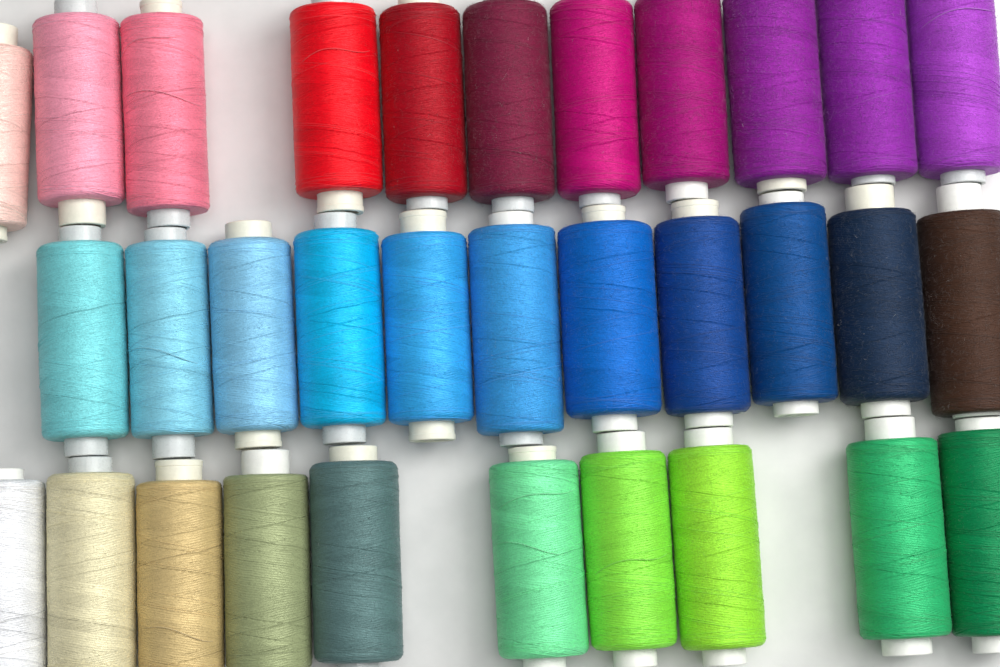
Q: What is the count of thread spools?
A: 32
